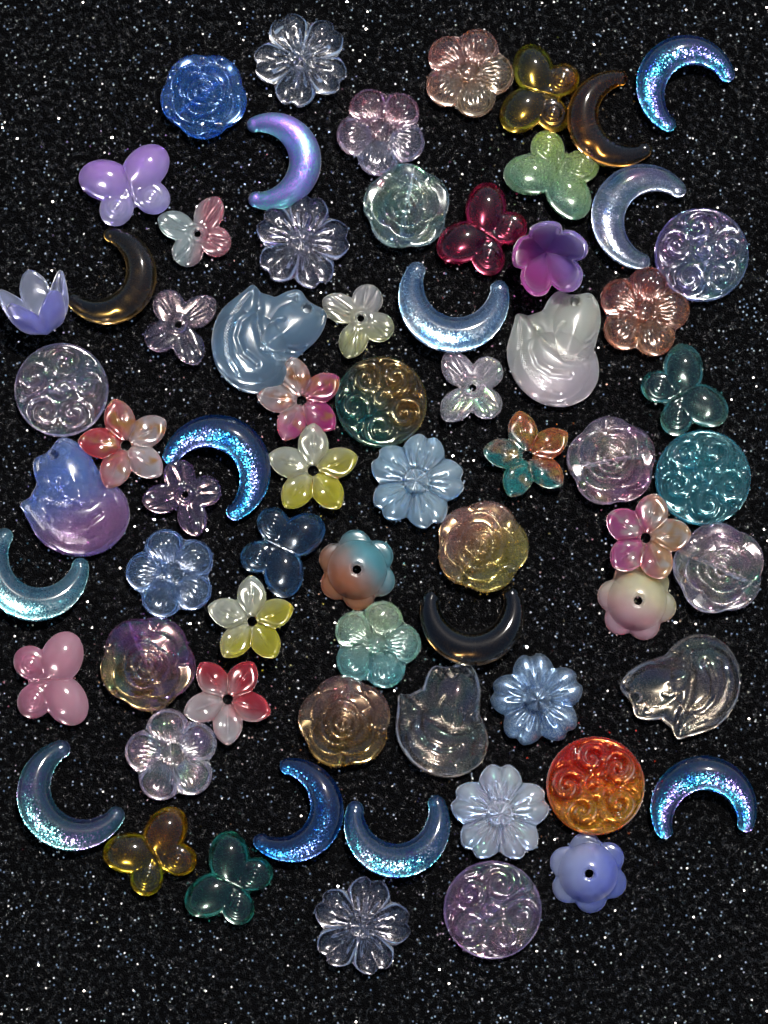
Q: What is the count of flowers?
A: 31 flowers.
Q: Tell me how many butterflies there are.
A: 14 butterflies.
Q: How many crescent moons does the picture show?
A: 13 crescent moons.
